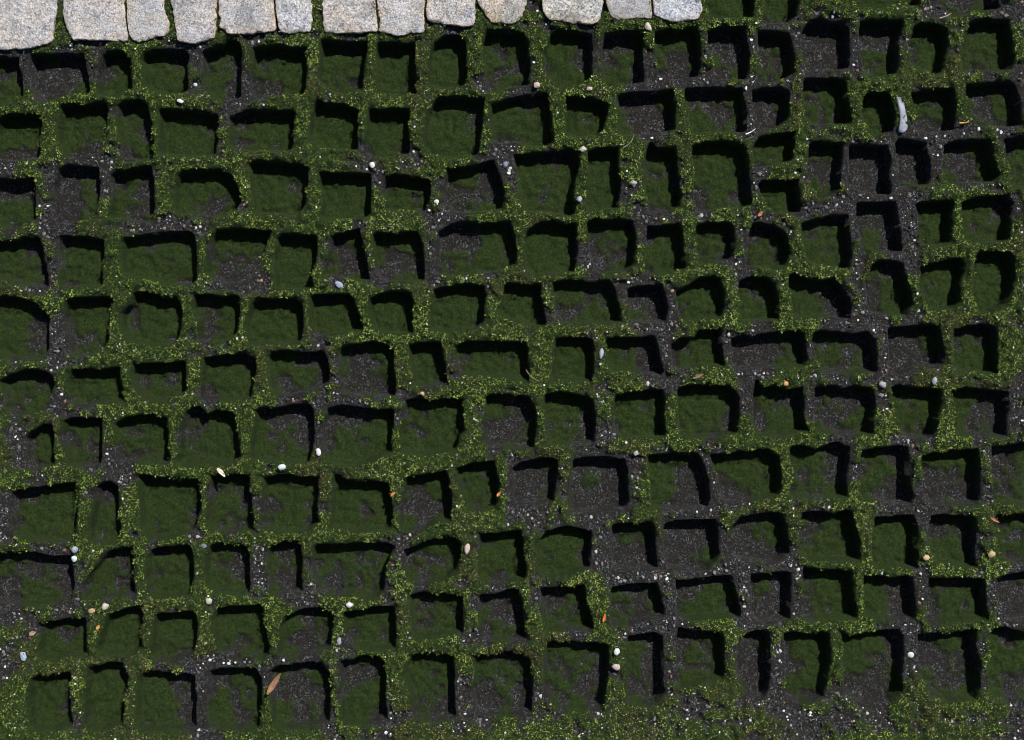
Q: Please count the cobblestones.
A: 13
